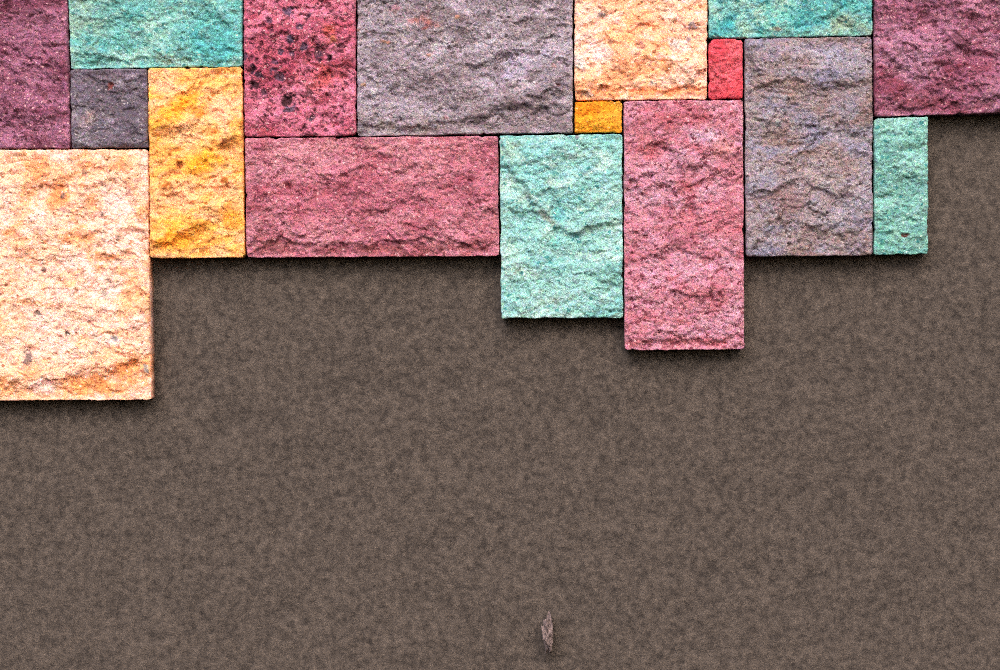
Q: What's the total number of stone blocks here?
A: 17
